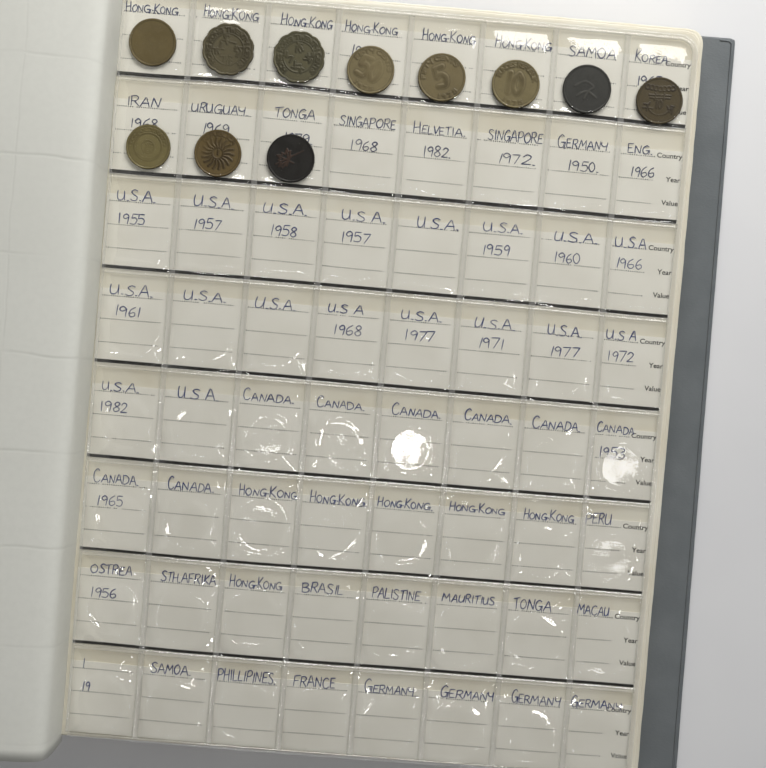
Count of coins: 11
